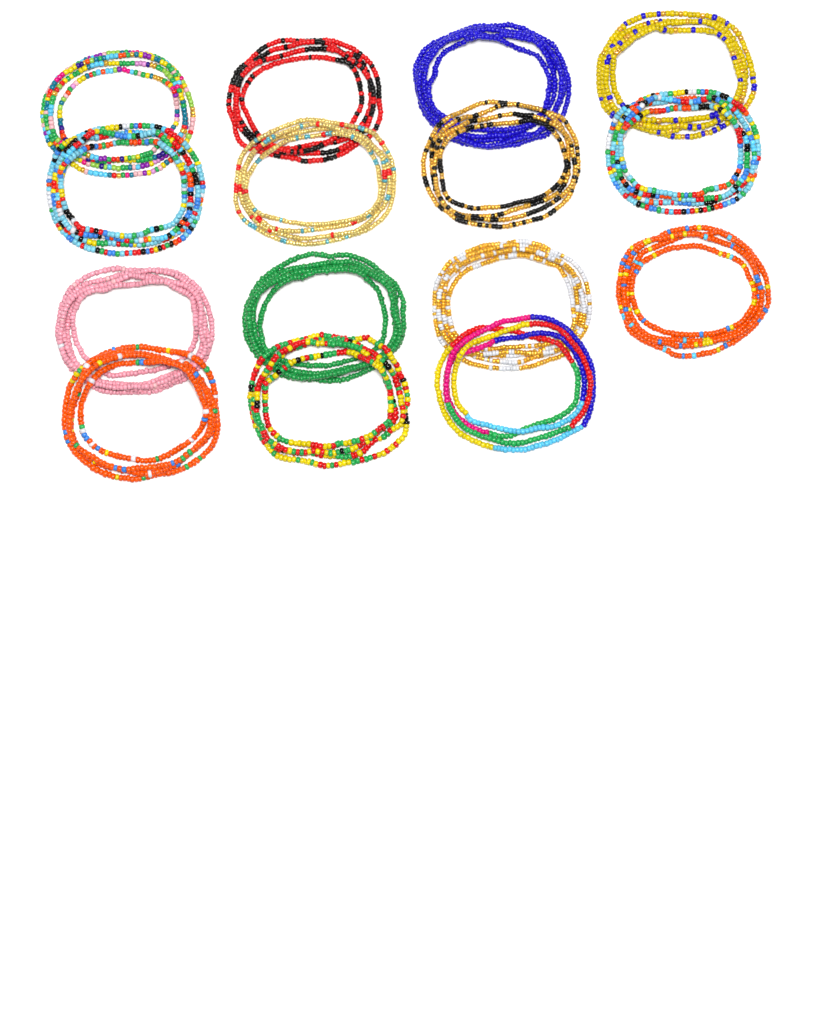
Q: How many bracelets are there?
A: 15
